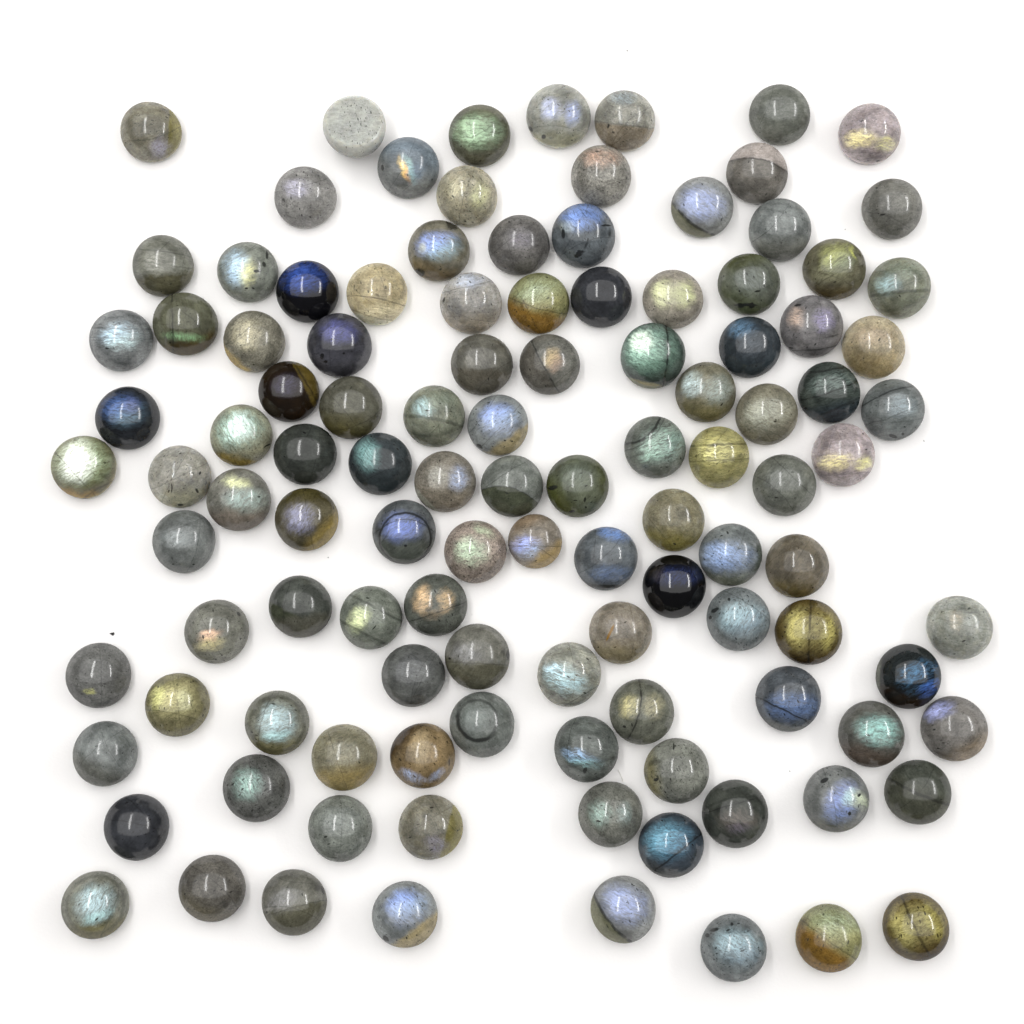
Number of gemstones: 113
